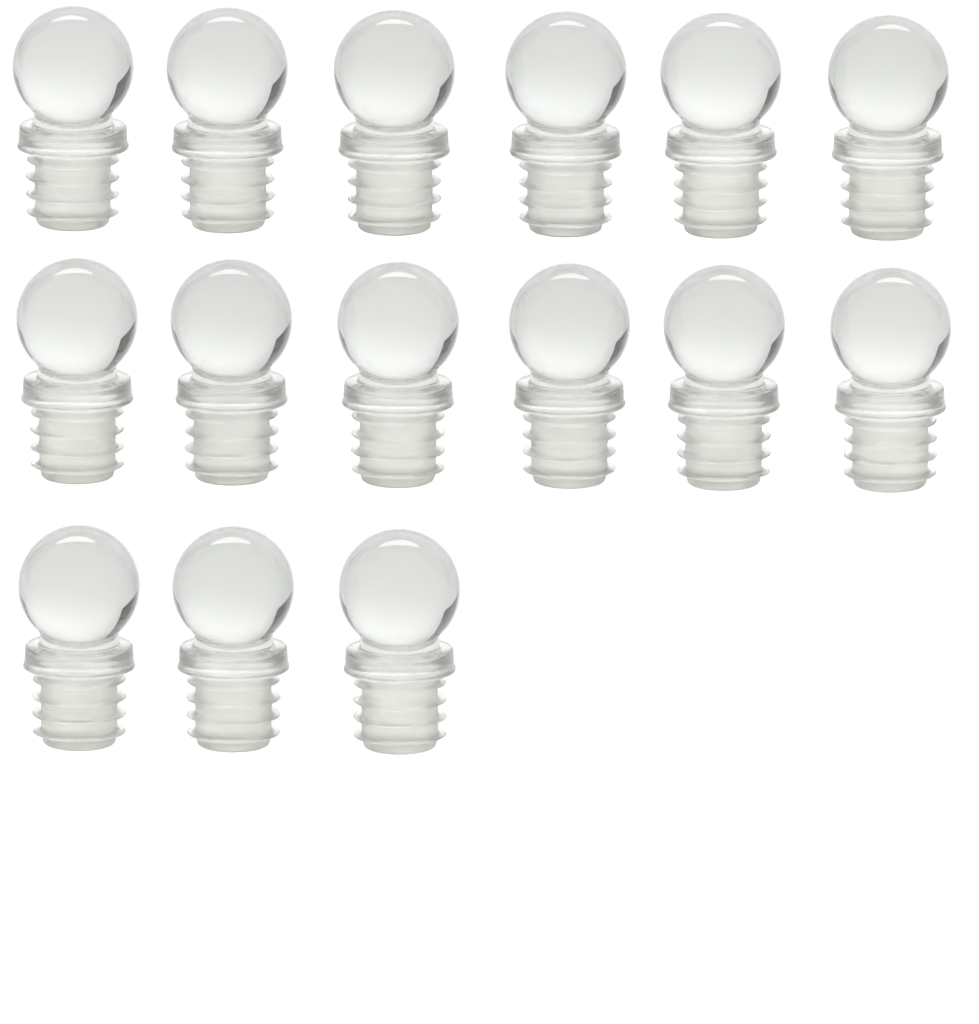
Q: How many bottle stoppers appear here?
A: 15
